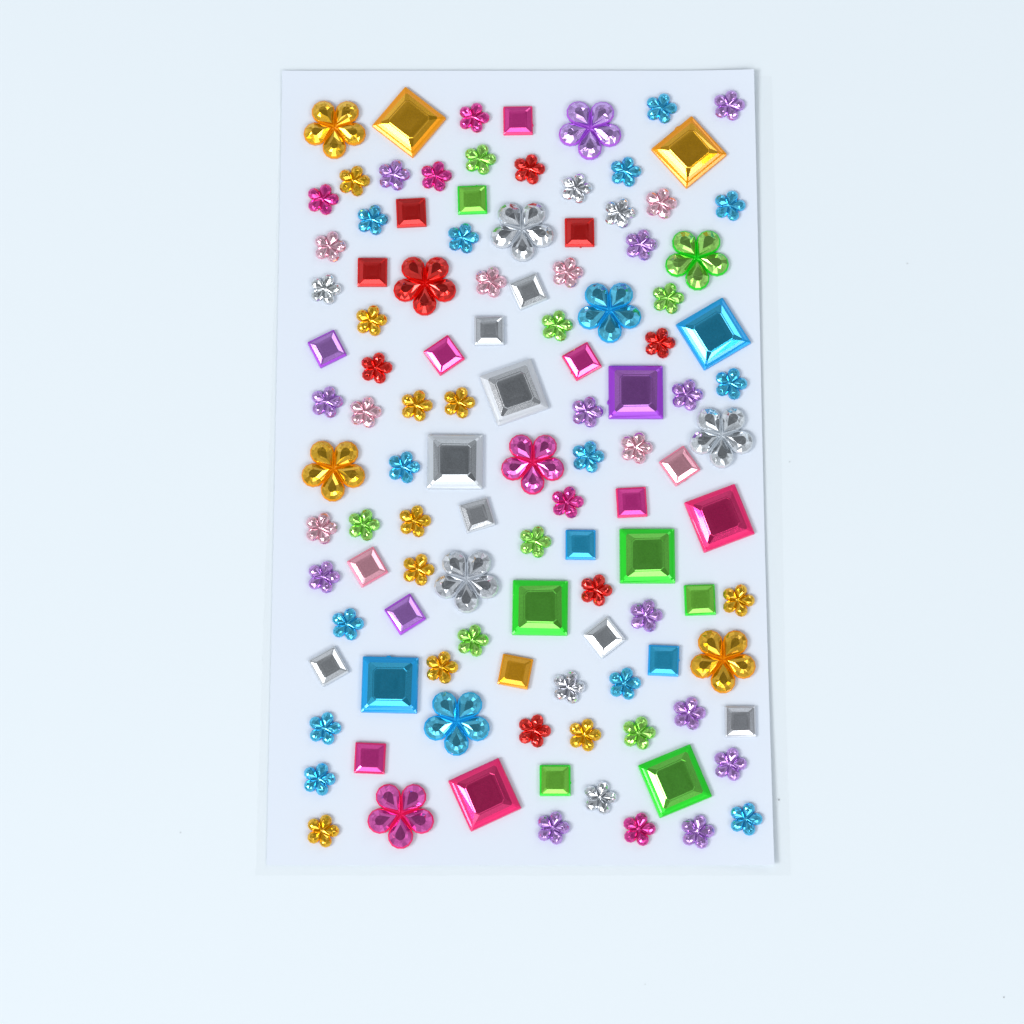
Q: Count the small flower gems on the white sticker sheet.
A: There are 64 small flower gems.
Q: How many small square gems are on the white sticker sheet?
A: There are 24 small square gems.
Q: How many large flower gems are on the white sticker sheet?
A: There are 13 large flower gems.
